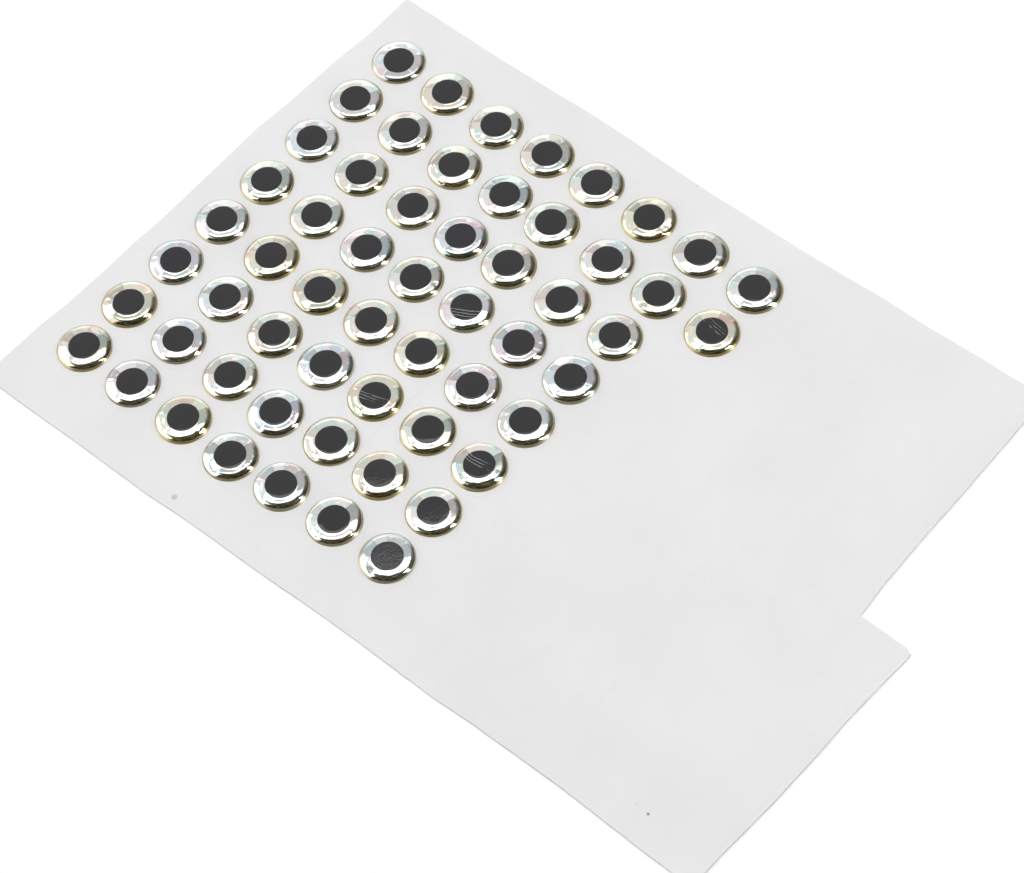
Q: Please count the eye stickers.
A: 58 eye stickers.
